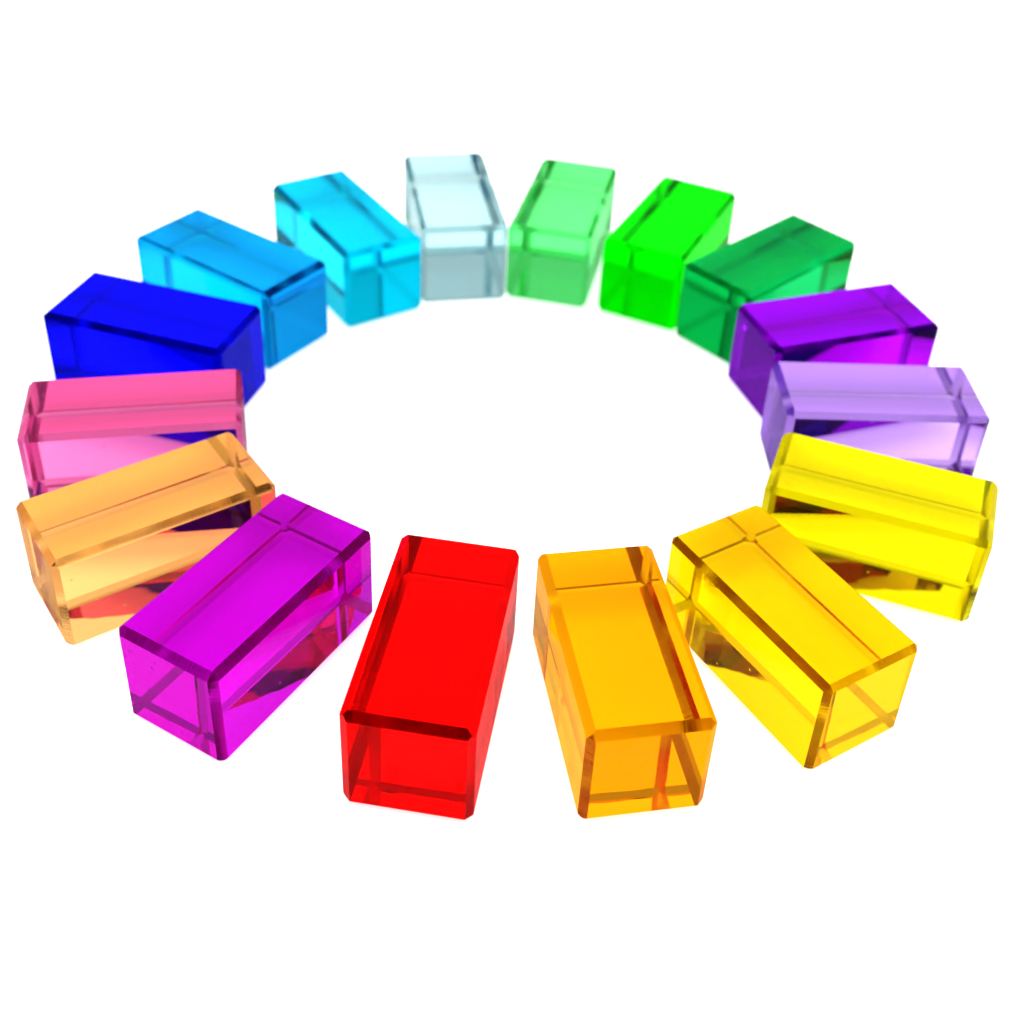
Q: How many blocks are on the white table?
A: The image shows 16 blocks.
